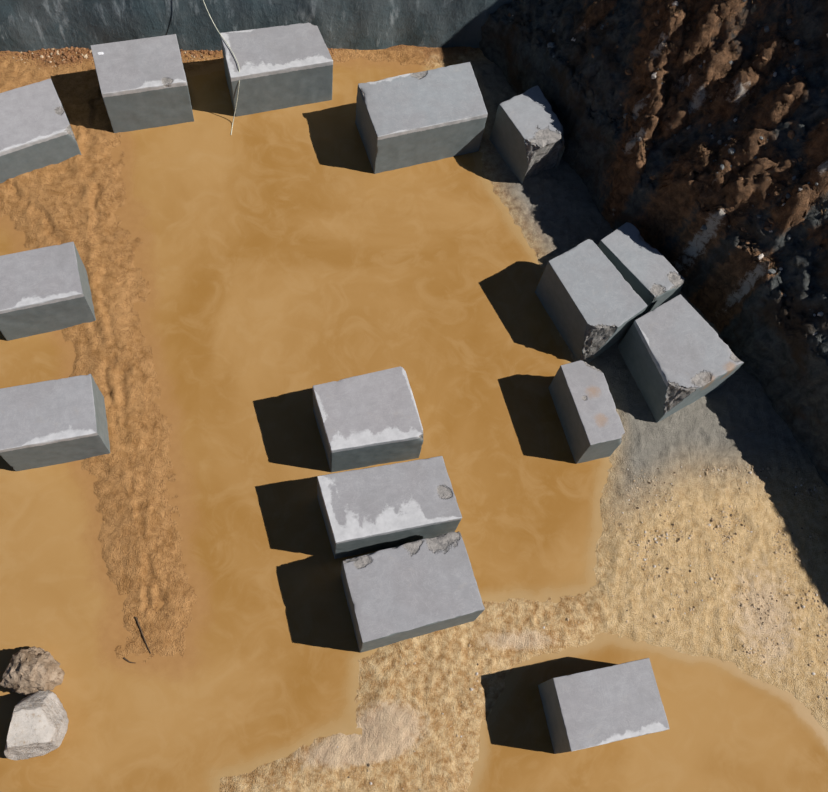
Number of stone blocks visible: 15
